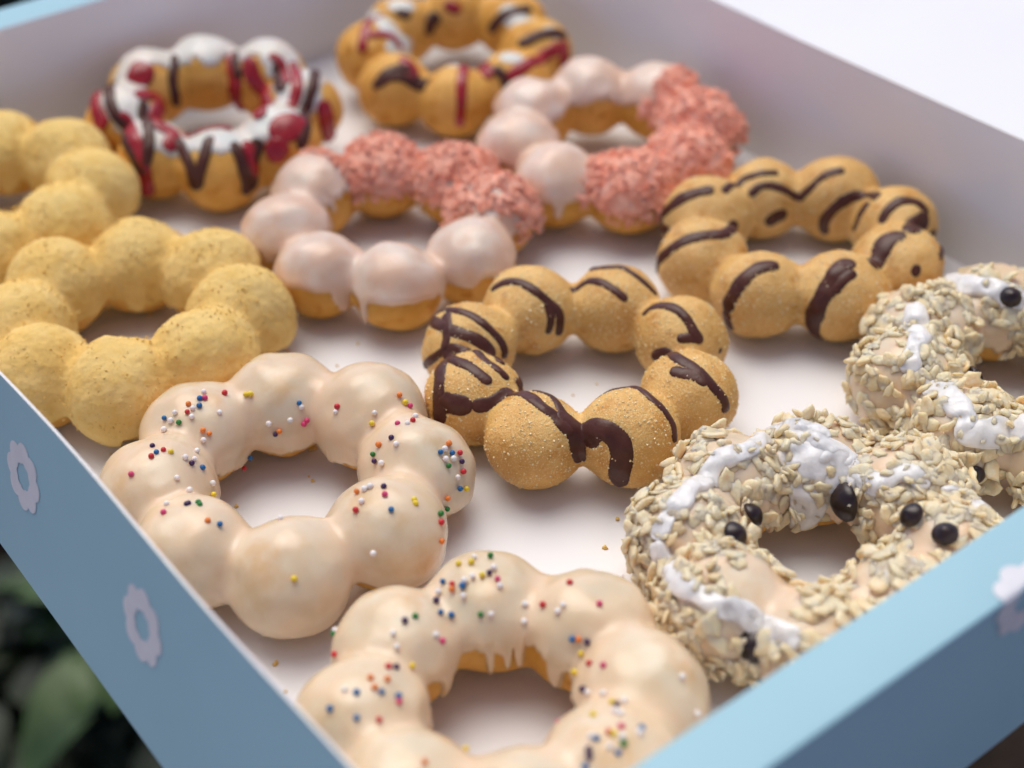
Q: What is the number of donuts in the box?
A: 12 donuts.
